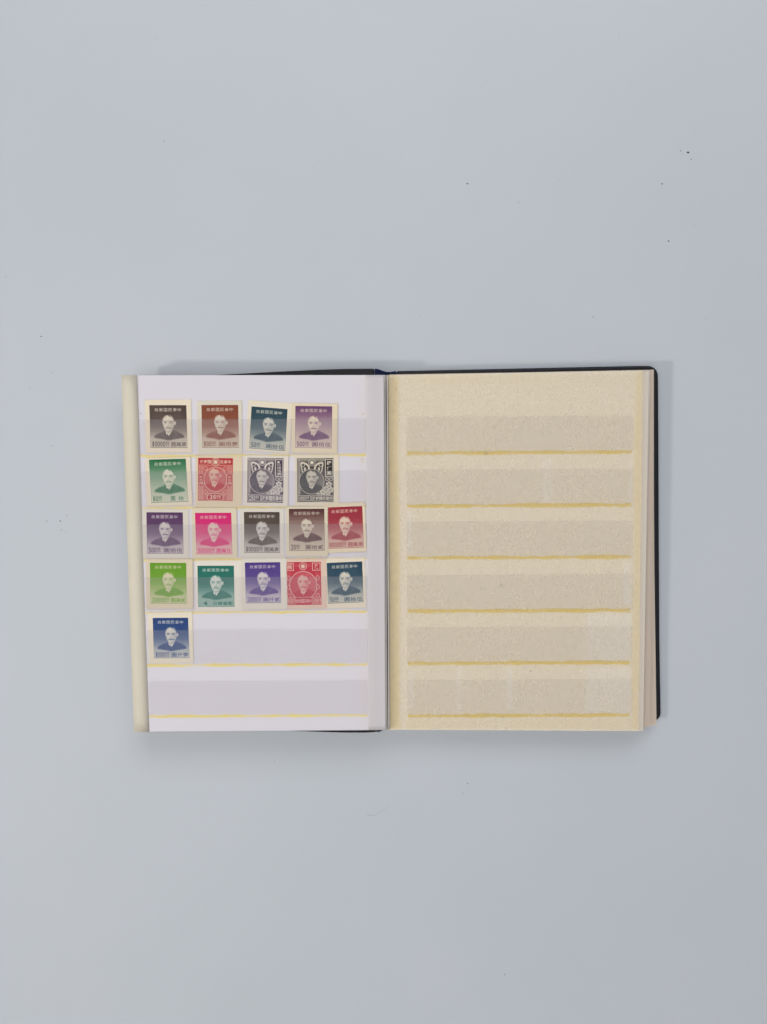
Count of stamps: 19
